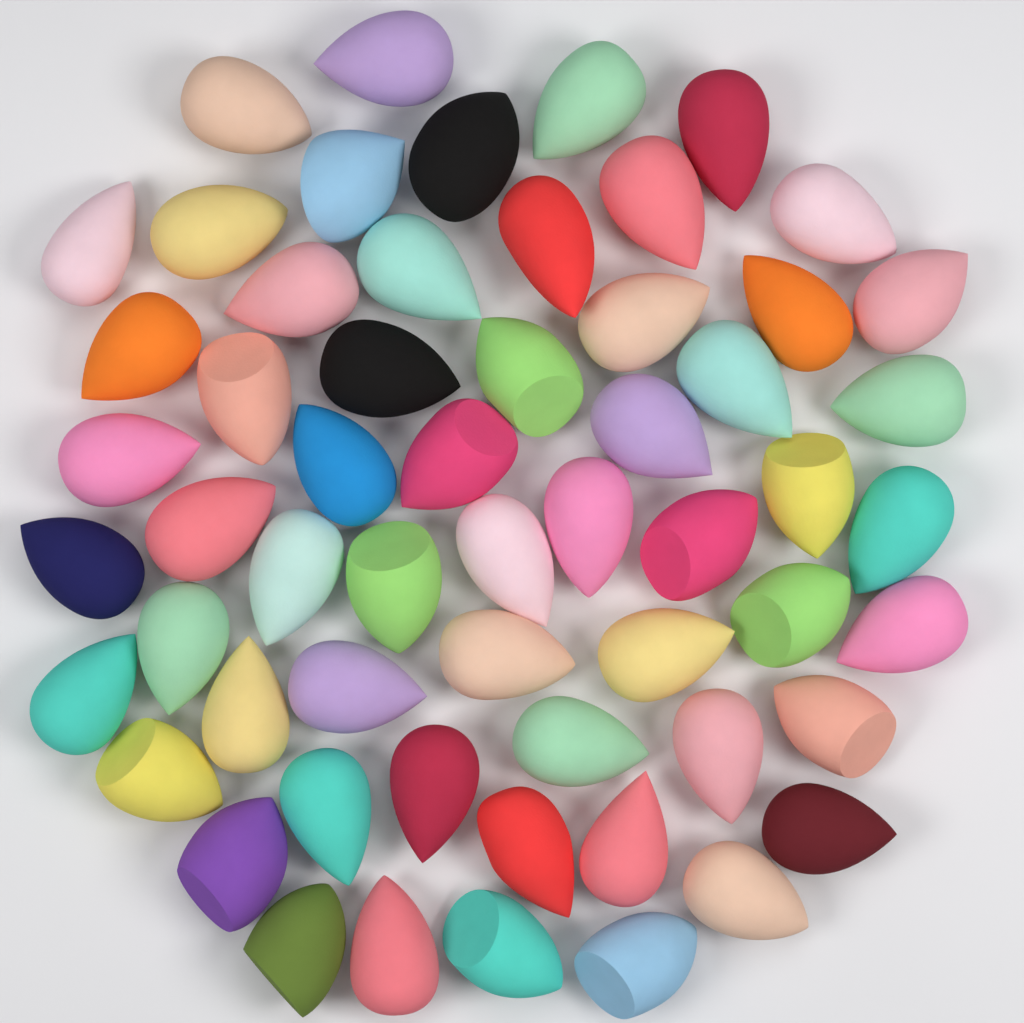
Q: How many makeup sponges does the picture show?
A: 58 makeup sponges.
